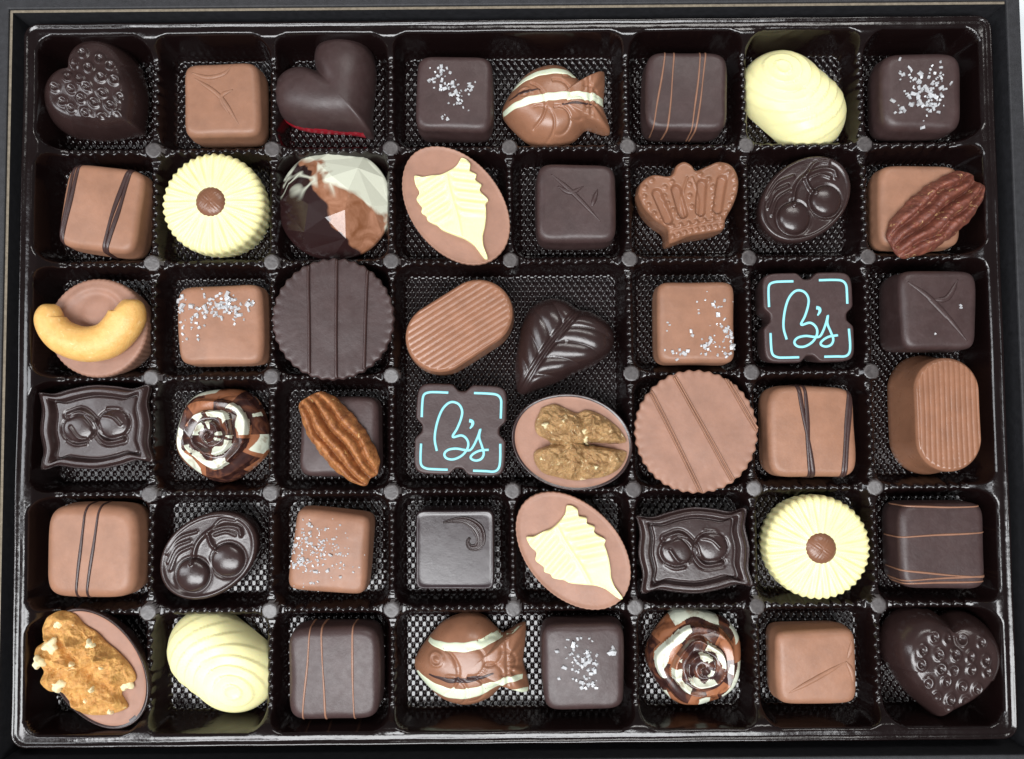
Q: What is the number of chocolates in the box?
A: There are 48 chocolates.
